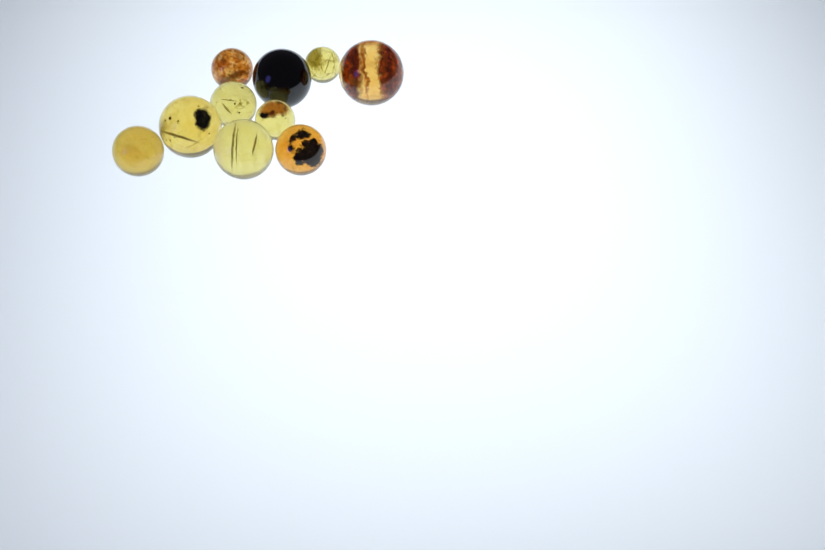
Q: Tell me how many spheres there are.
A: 10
